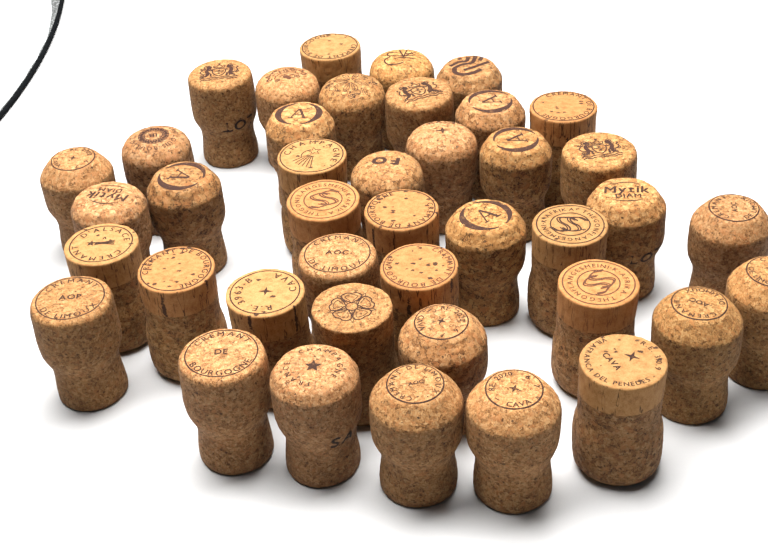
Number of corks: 41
